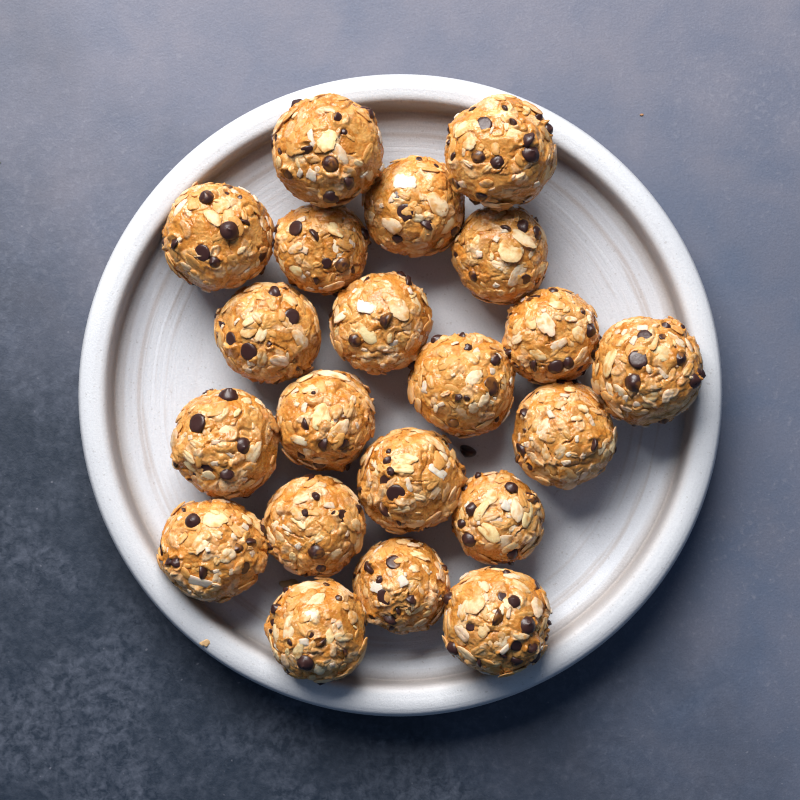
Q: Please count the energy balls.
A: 21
